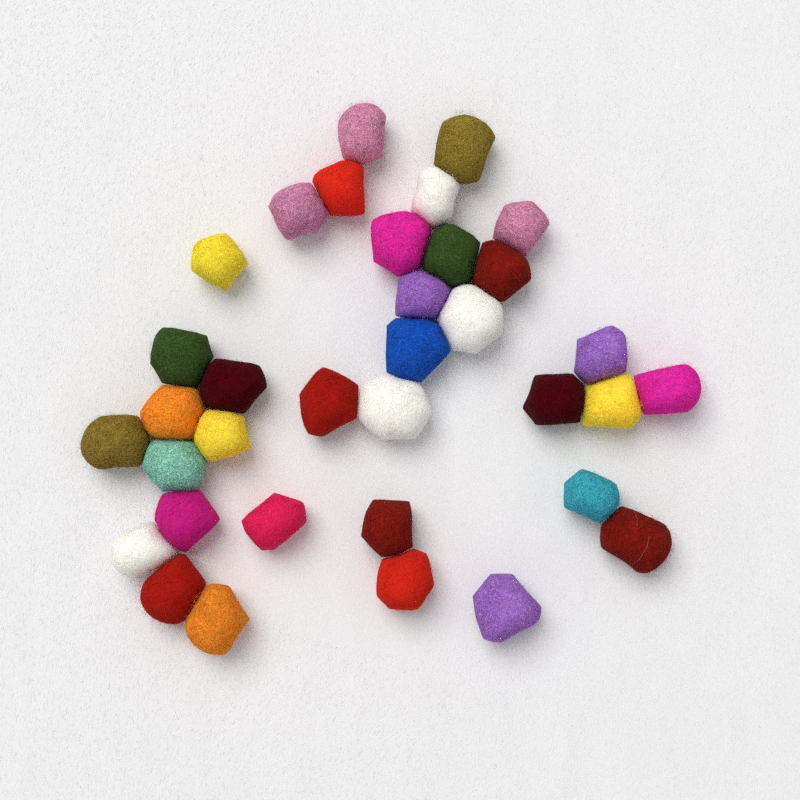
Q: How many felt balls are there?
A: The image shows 35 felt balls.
